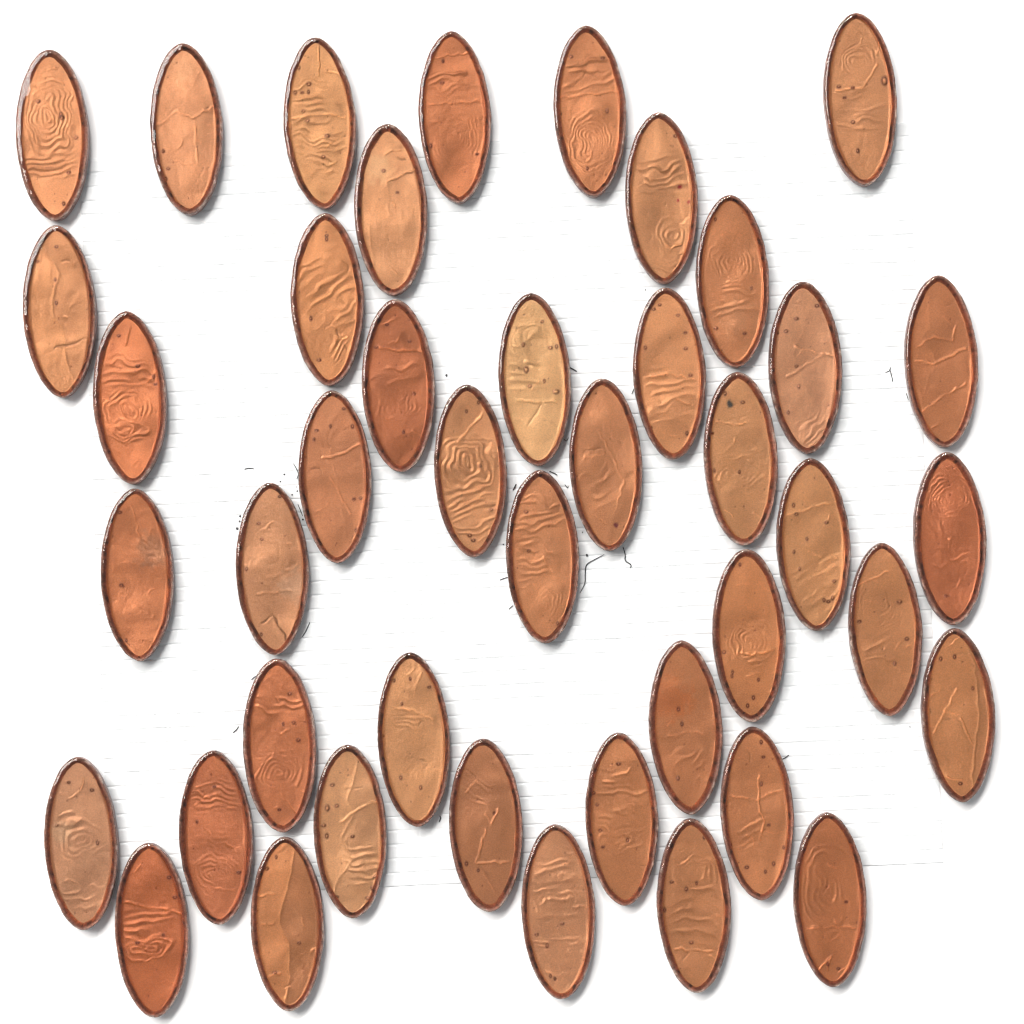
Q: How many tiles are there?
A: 43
